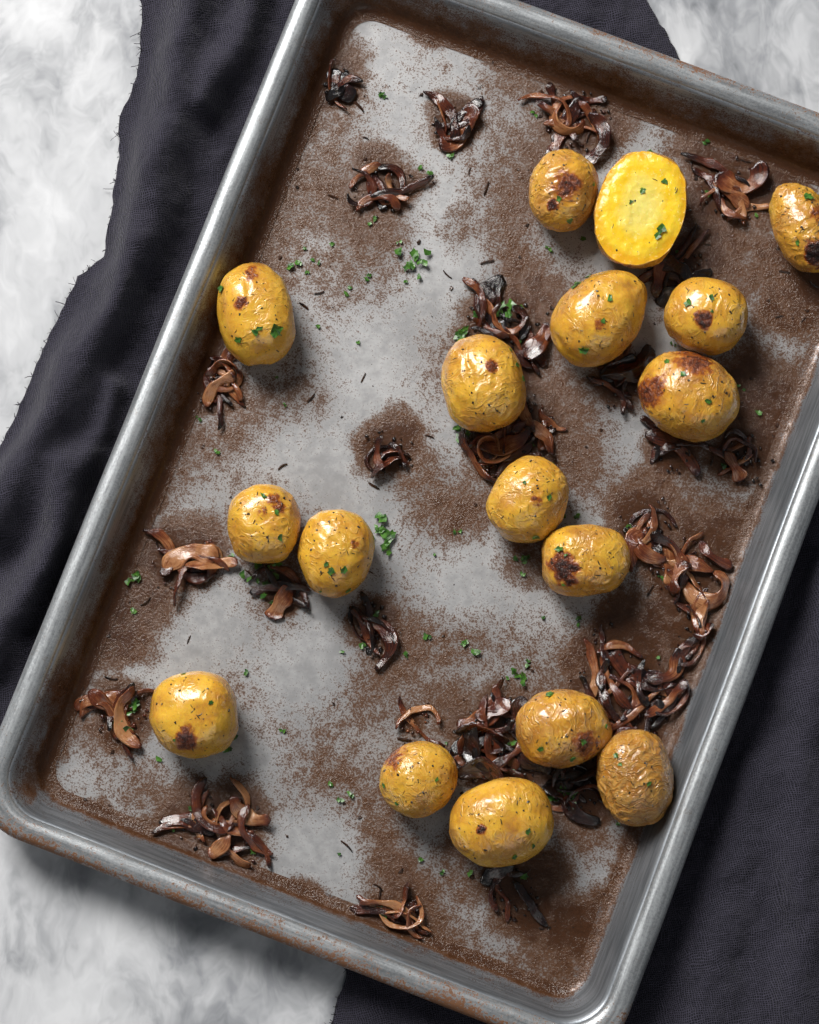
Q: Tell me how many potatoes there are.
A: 17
